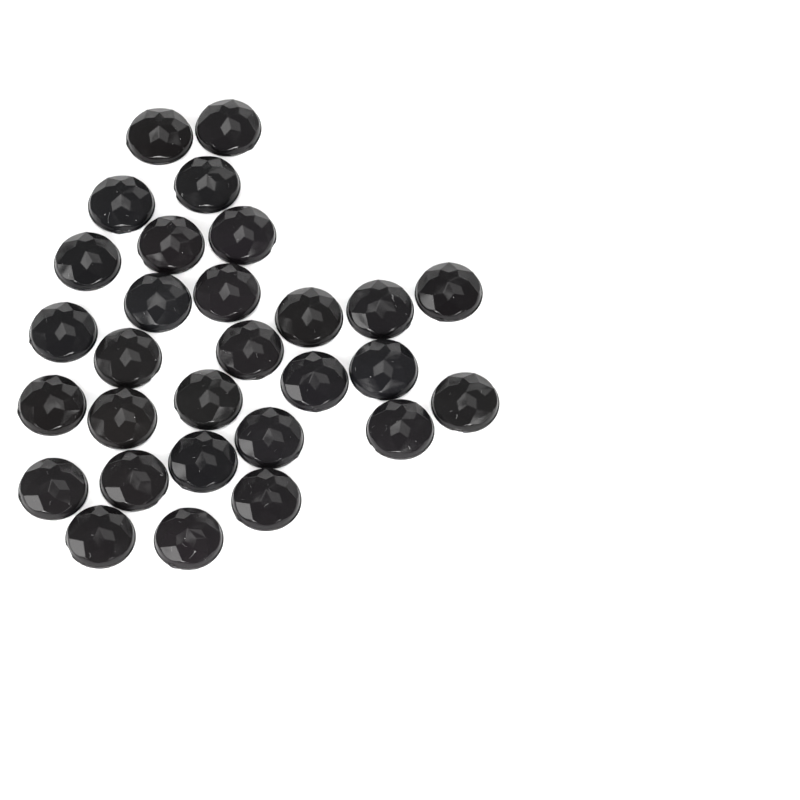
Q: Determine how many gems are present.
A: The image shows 29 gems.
